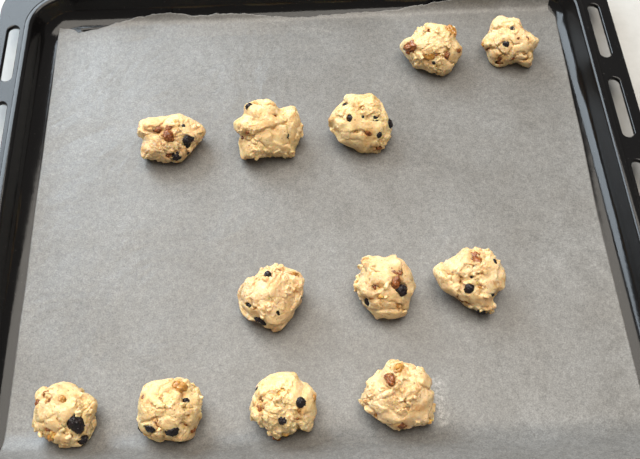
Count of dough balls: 12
